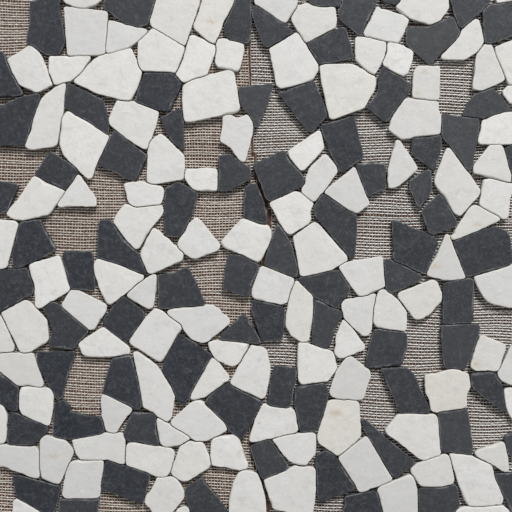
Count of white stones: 108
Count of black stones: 78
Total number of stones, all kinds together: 186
